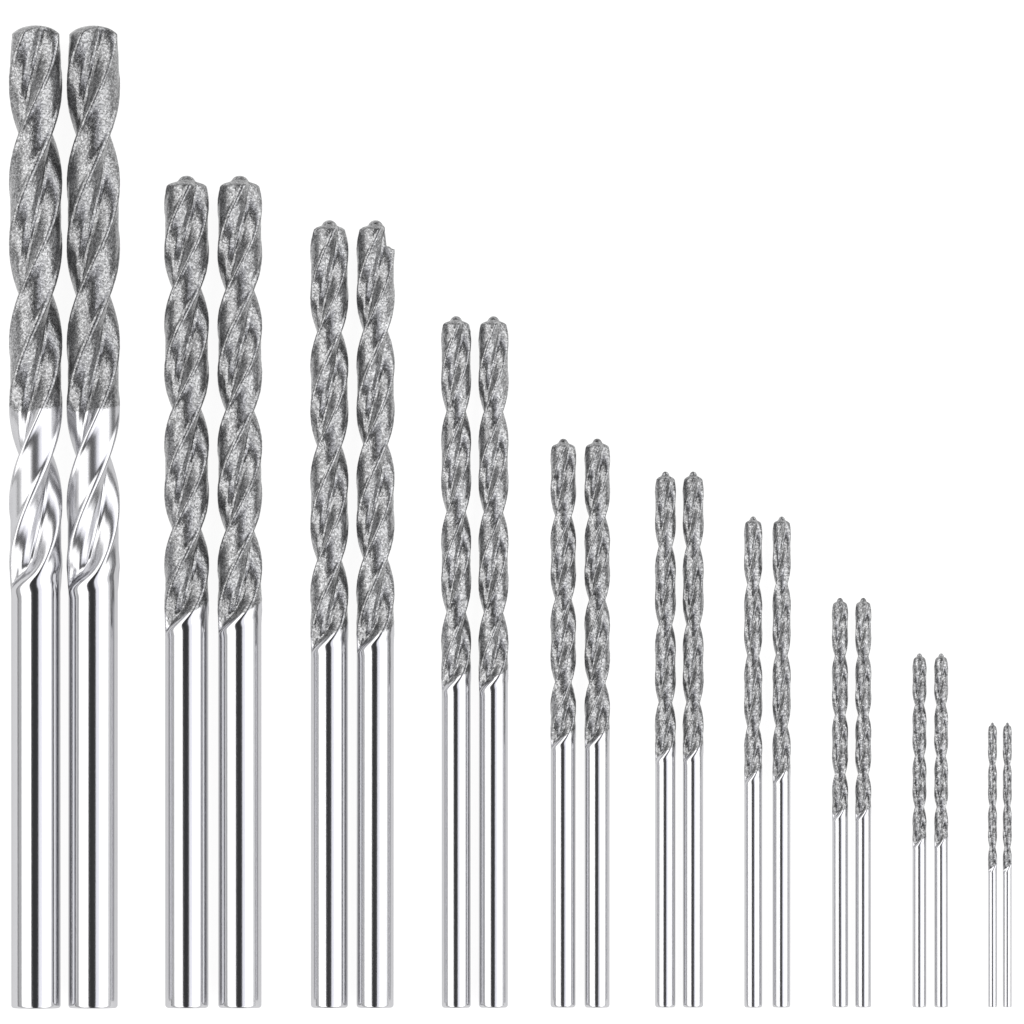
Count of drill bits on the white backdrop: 20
